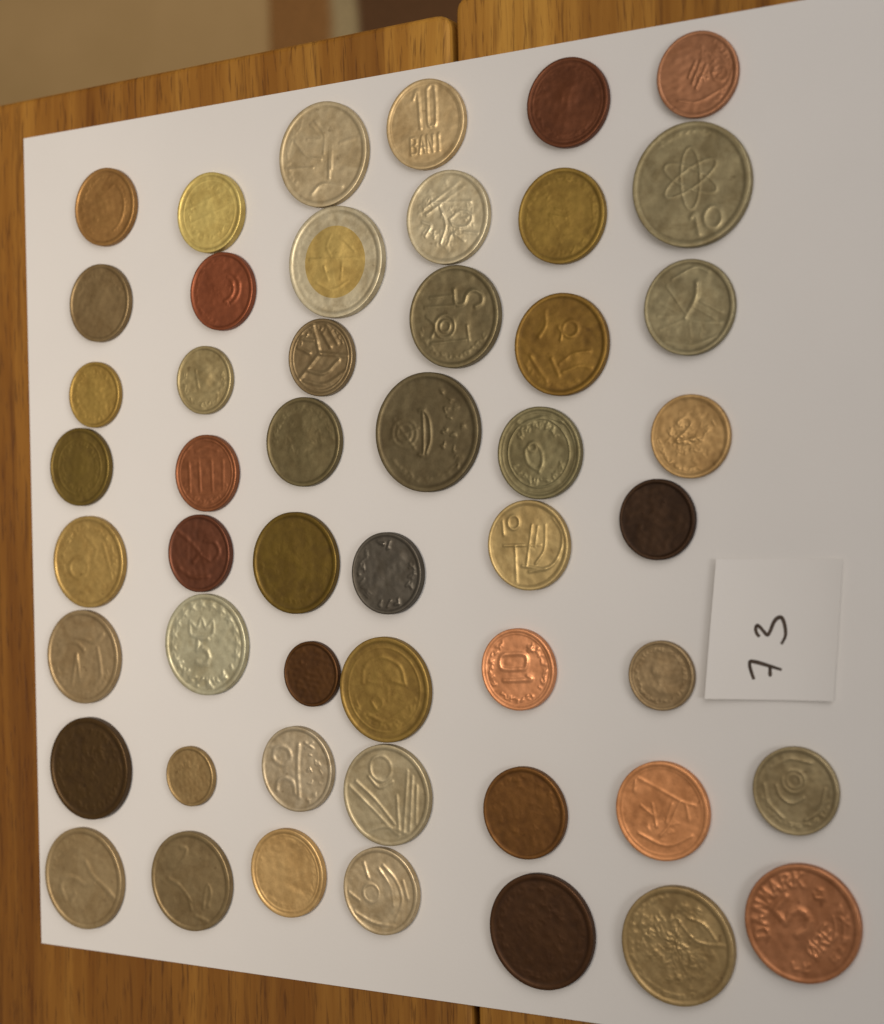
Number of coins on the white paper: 50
